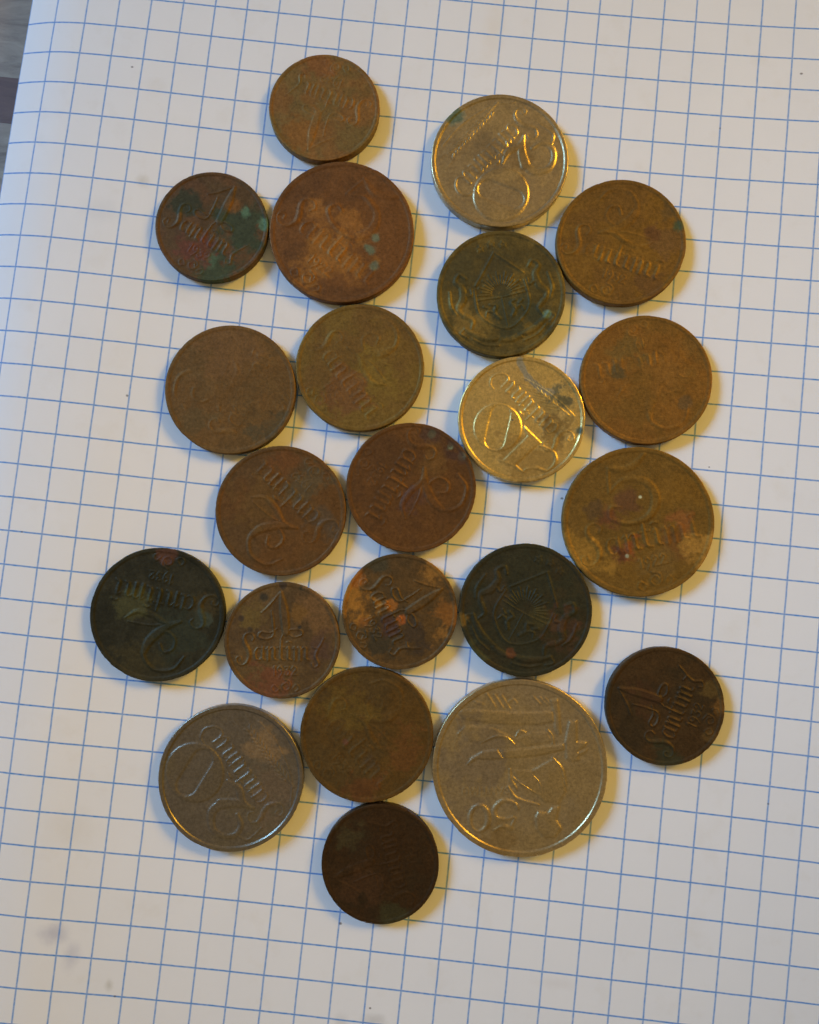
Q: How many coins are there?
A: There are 22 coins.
